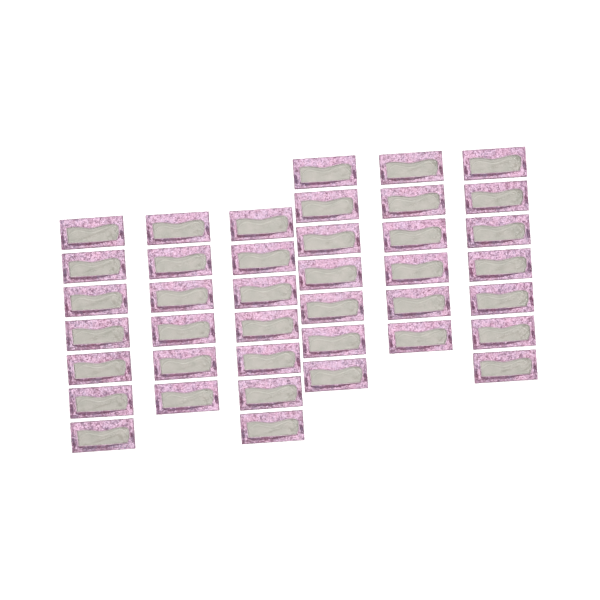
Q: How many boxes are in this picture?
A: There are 40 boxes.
